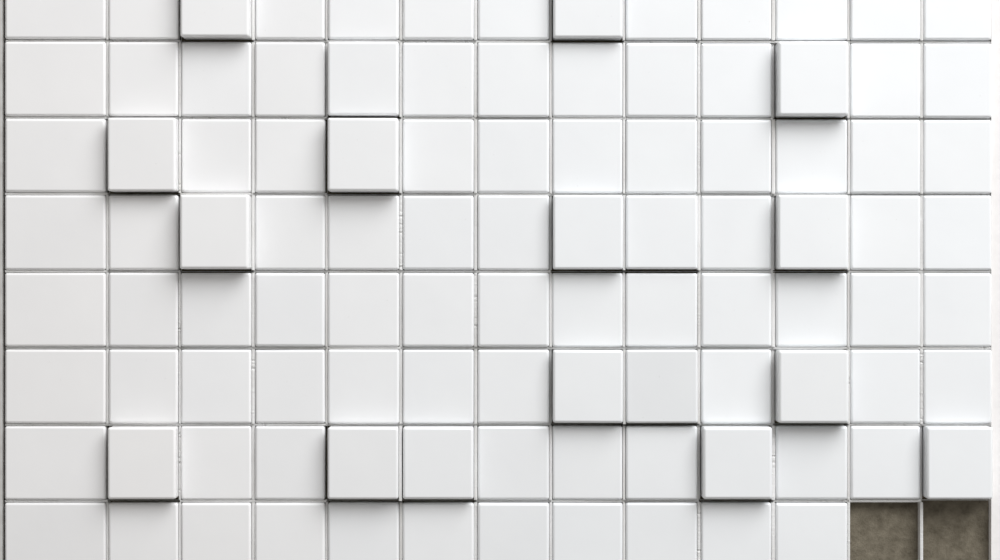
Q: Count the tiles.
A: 102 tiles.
